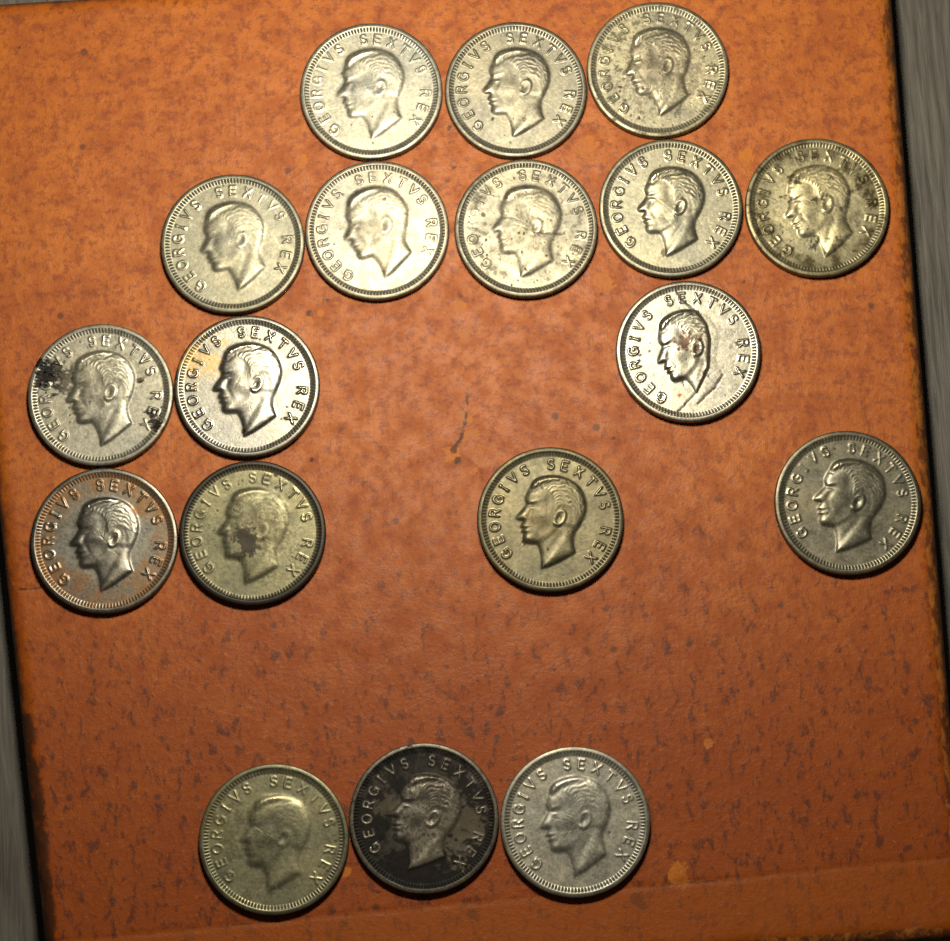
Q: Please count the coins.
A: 18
